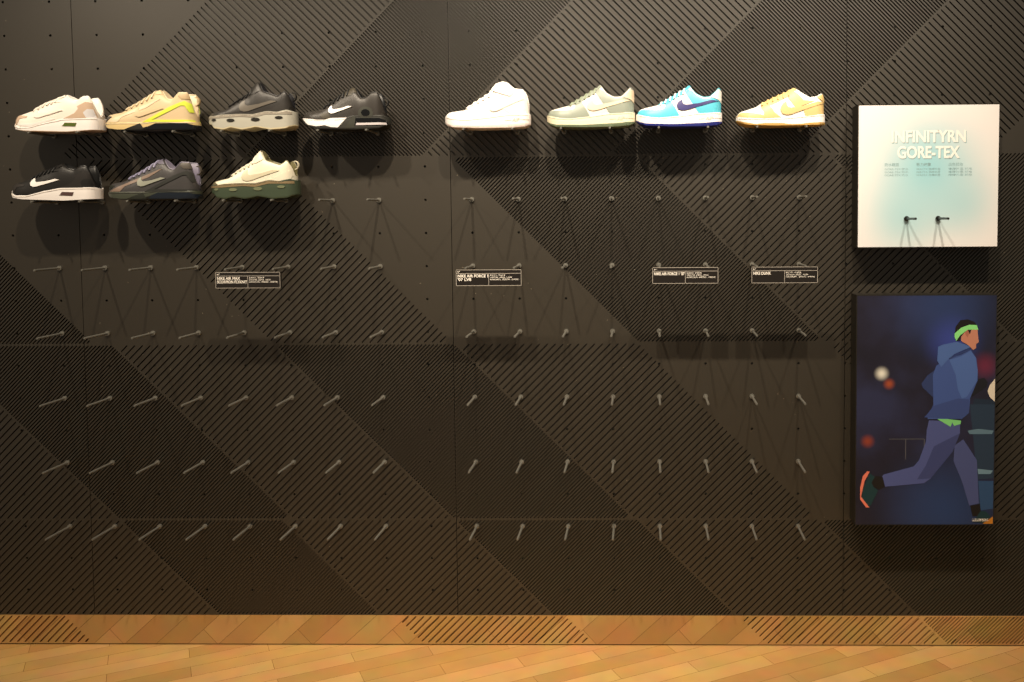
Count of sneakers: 11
